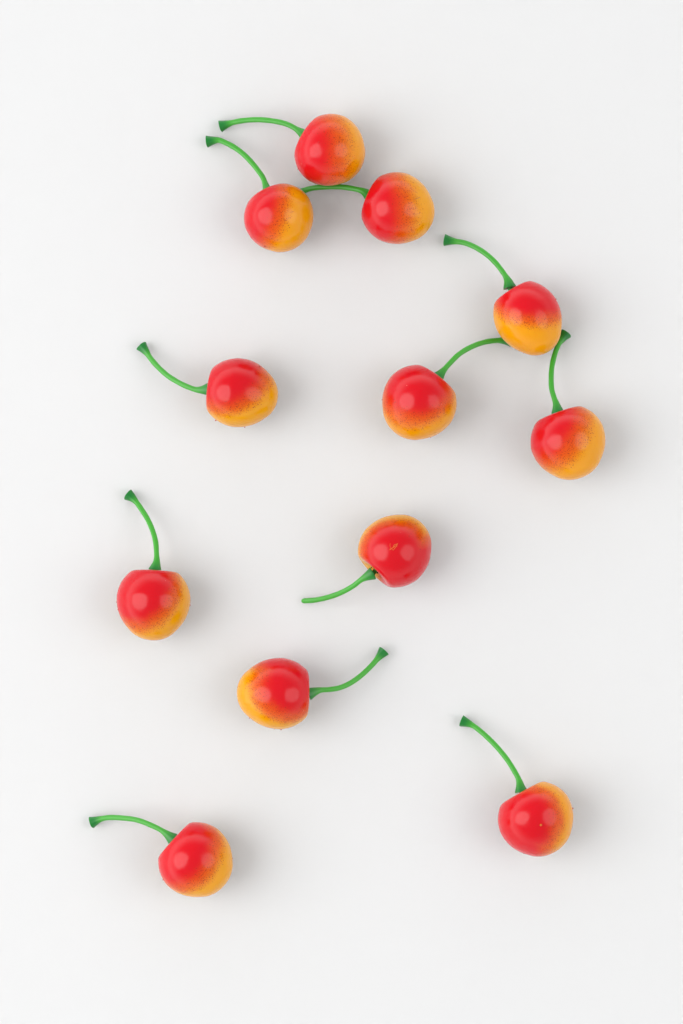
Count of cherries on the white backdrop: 12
